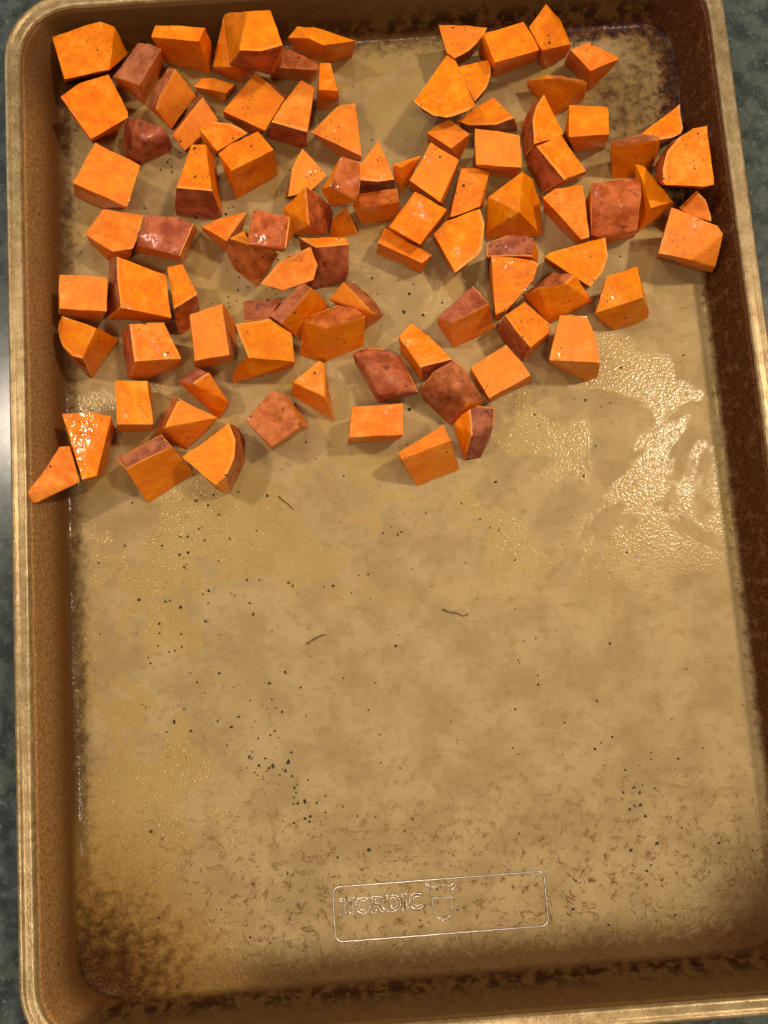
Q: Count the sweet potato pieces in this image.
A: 96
